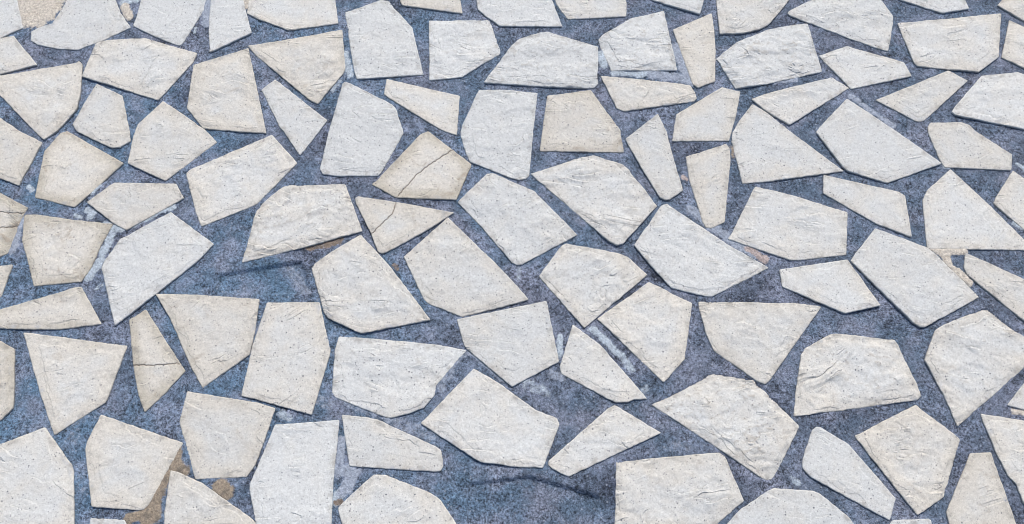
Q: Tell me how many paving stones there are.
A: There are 100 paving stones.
